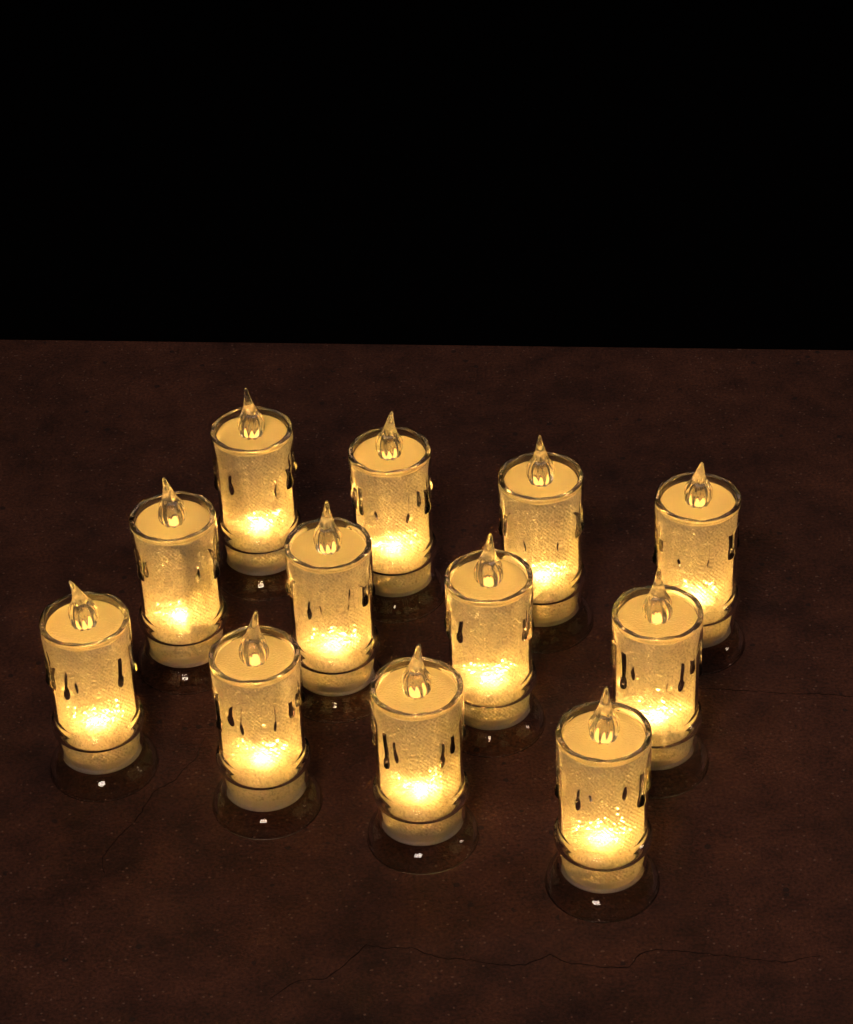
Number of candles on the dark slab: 12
